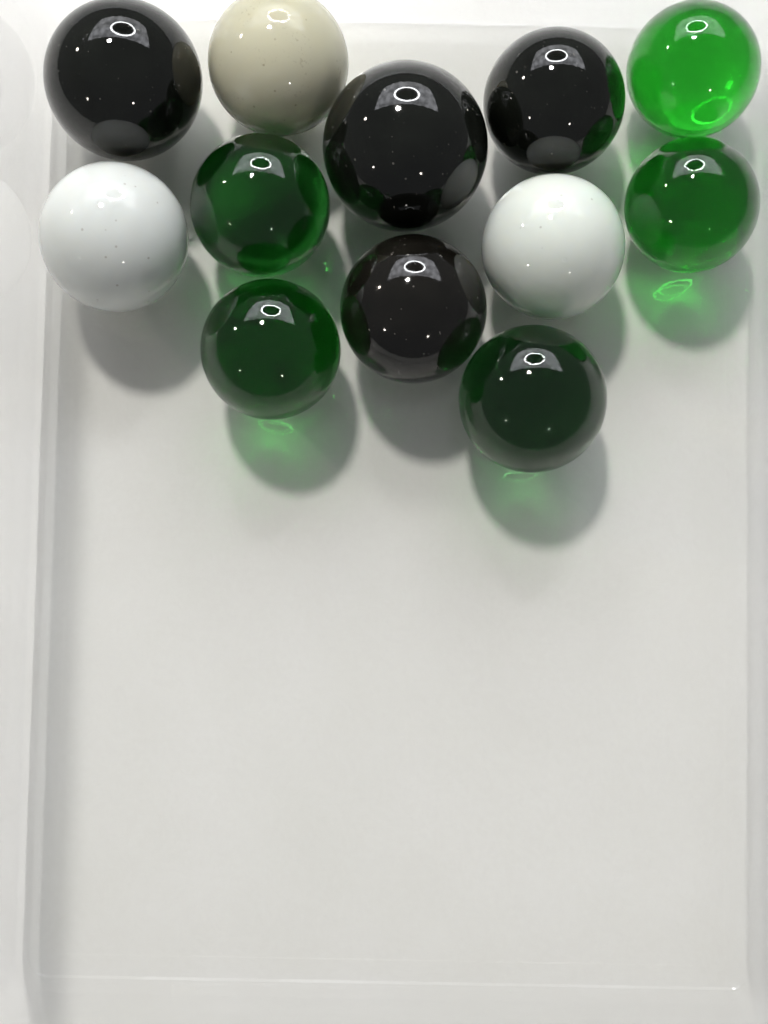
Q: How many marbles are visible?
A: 12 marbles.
